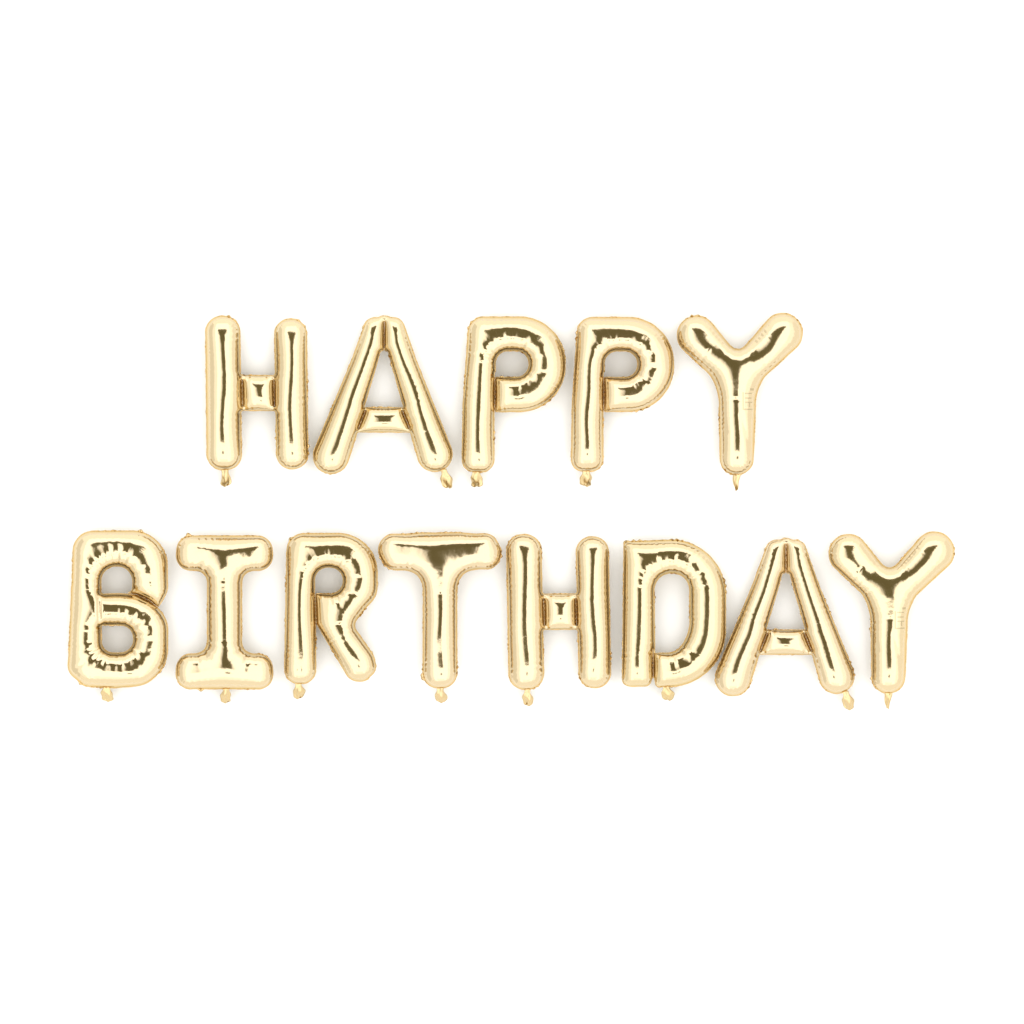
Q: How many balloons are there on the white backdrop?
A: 13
